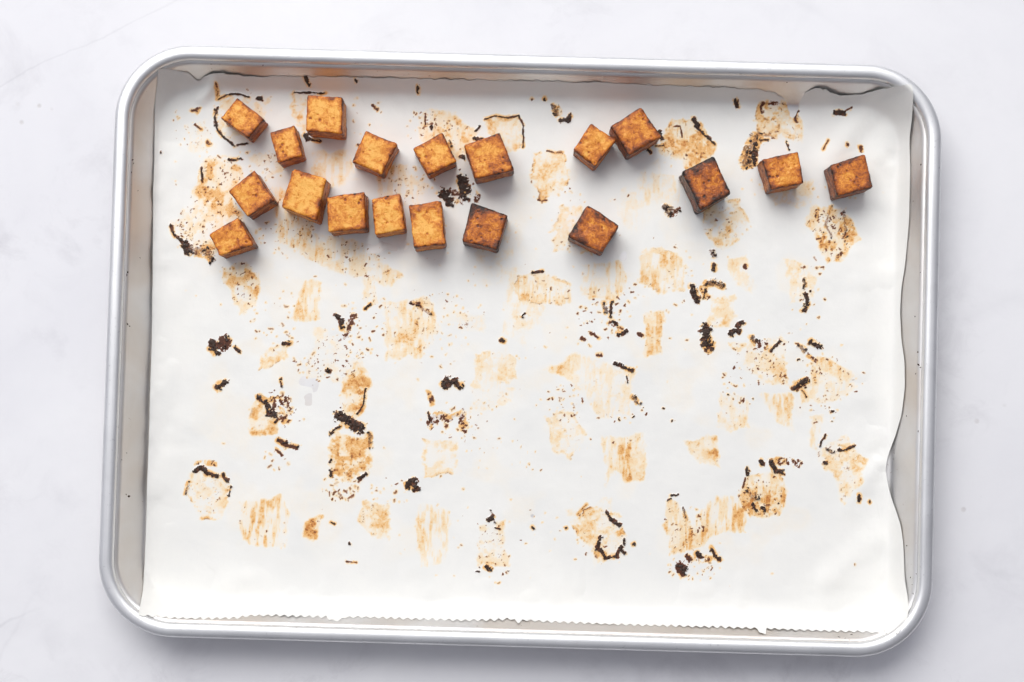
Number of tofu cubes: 19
